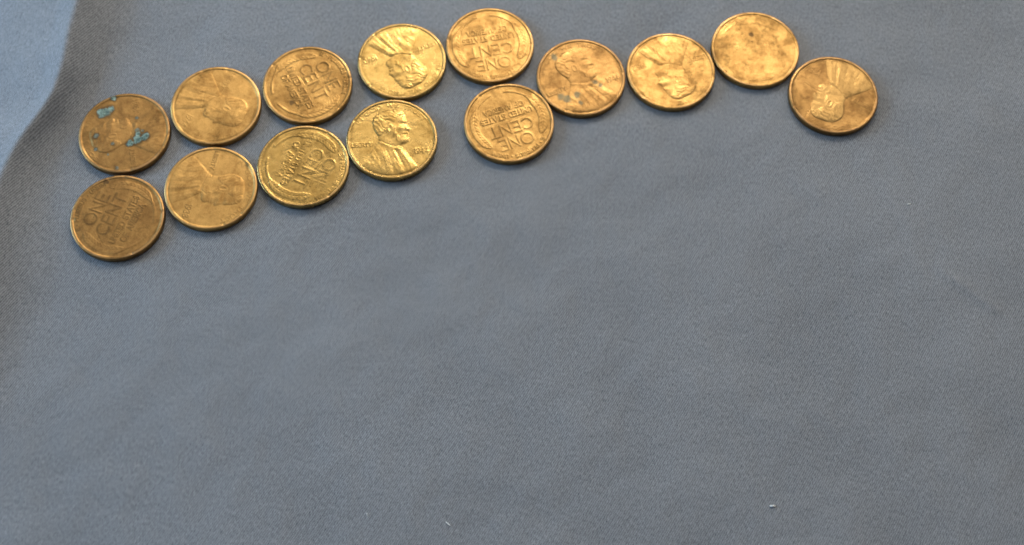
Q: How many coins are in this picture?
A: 14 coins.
